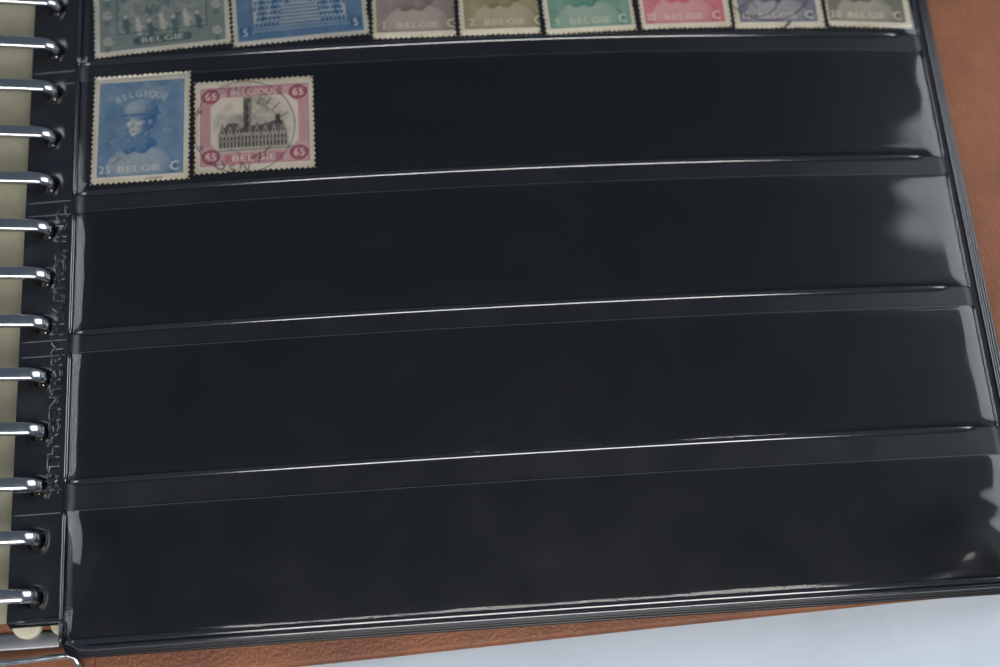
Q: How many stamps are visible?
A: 10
